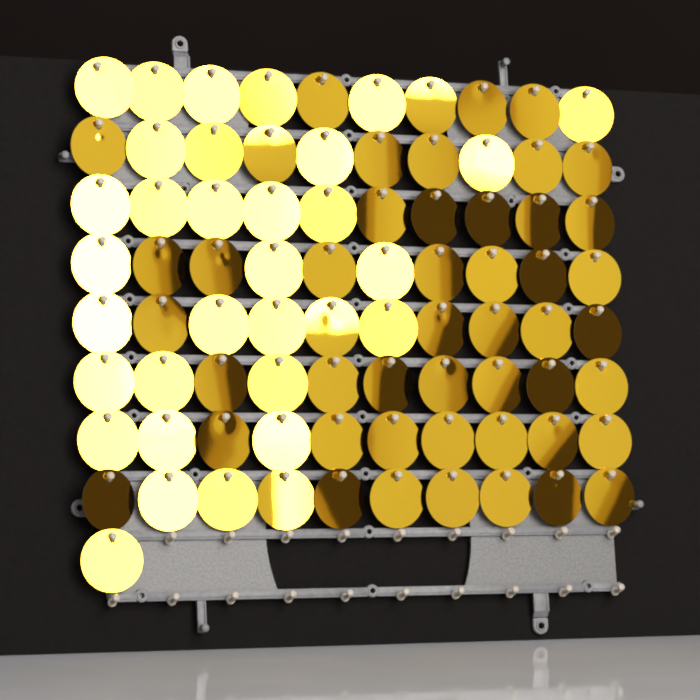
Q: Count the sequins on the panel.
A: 81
